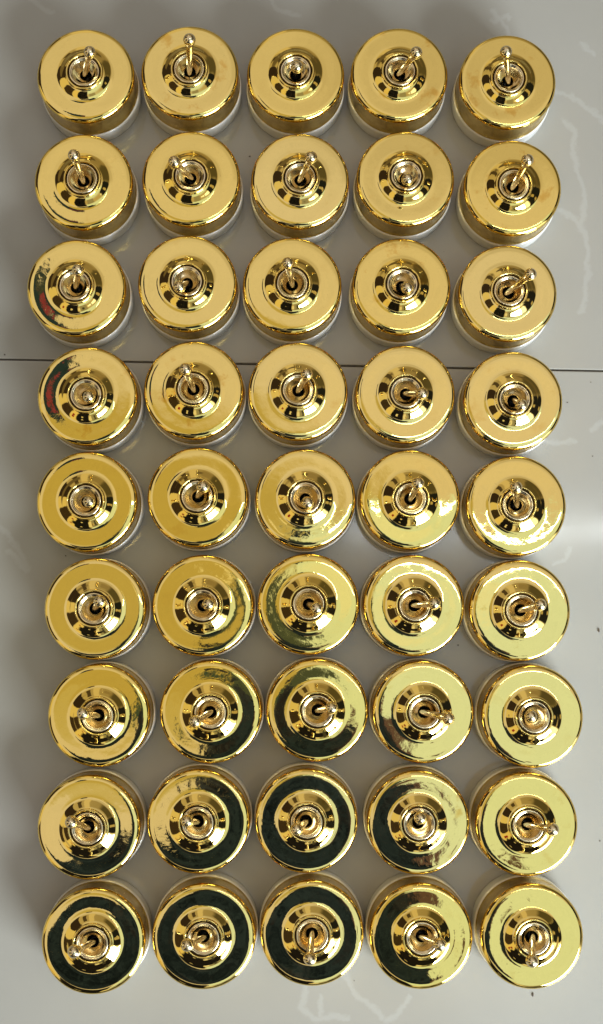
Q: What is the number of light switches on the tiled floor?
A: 45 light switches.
